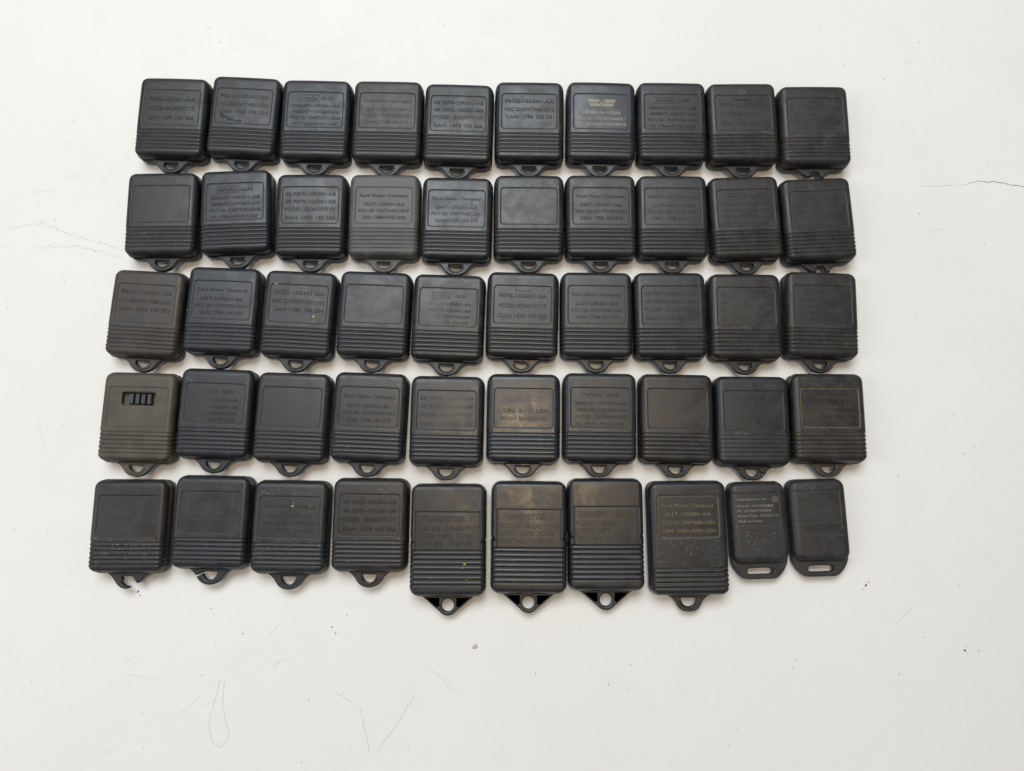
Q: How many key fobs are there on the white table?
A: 50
